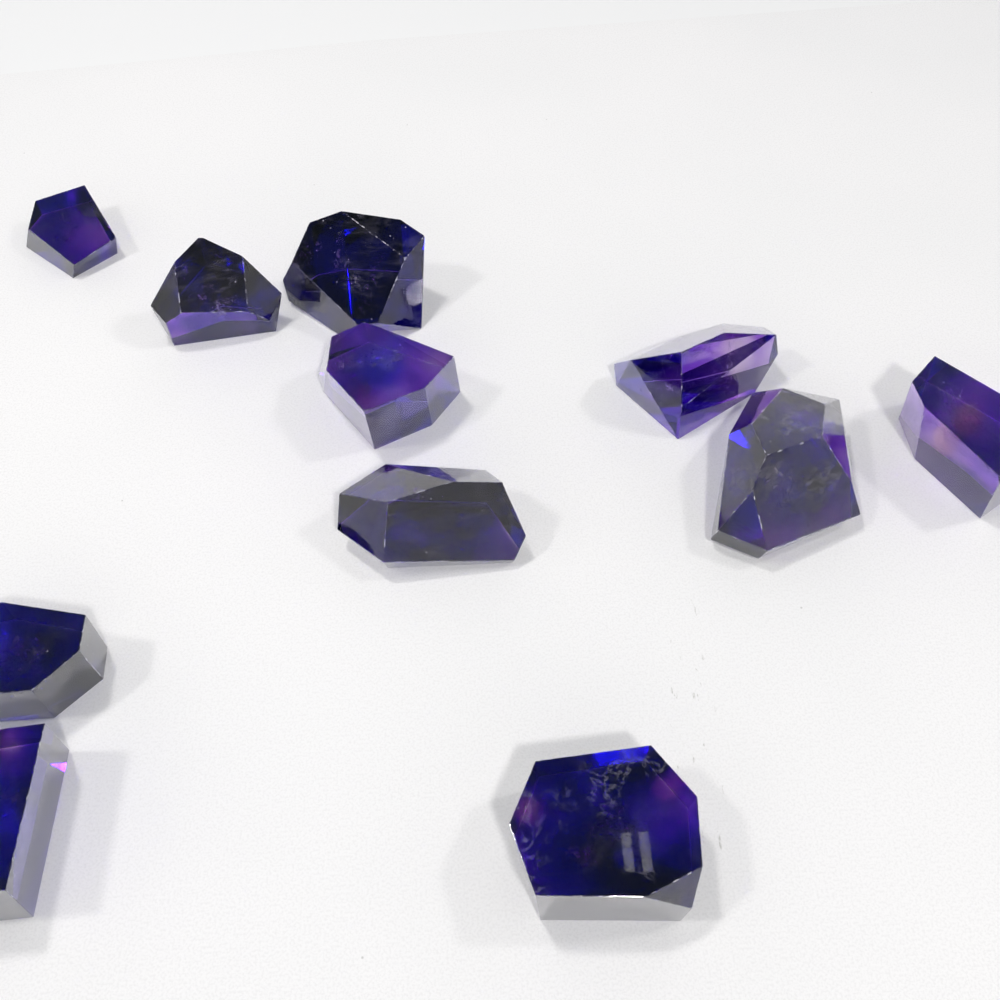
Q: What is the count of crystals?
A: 11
